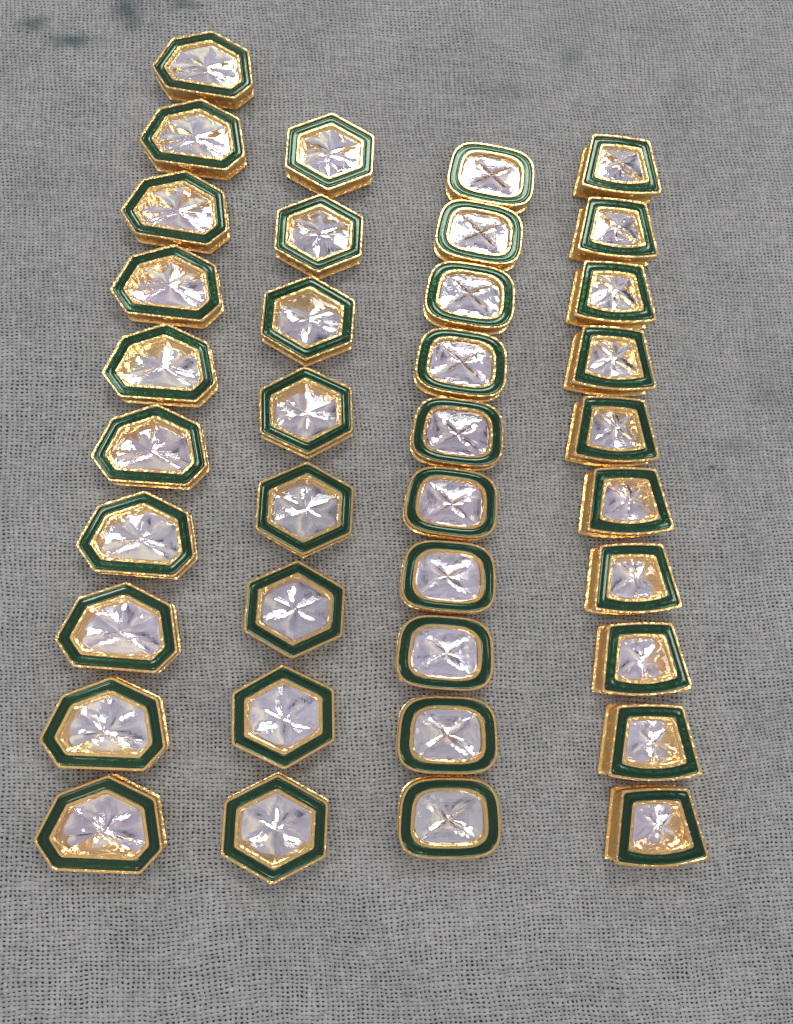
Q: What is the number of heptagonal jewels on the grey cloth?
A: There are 10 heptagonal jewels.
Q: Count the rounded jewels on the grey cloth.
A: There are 10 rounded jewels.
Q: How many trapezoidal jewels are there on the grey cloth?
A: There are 10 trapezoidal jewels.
